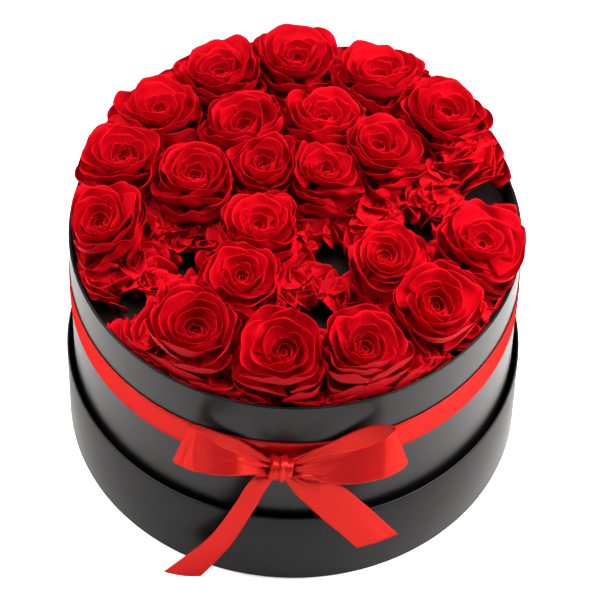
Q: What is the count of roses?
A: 21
